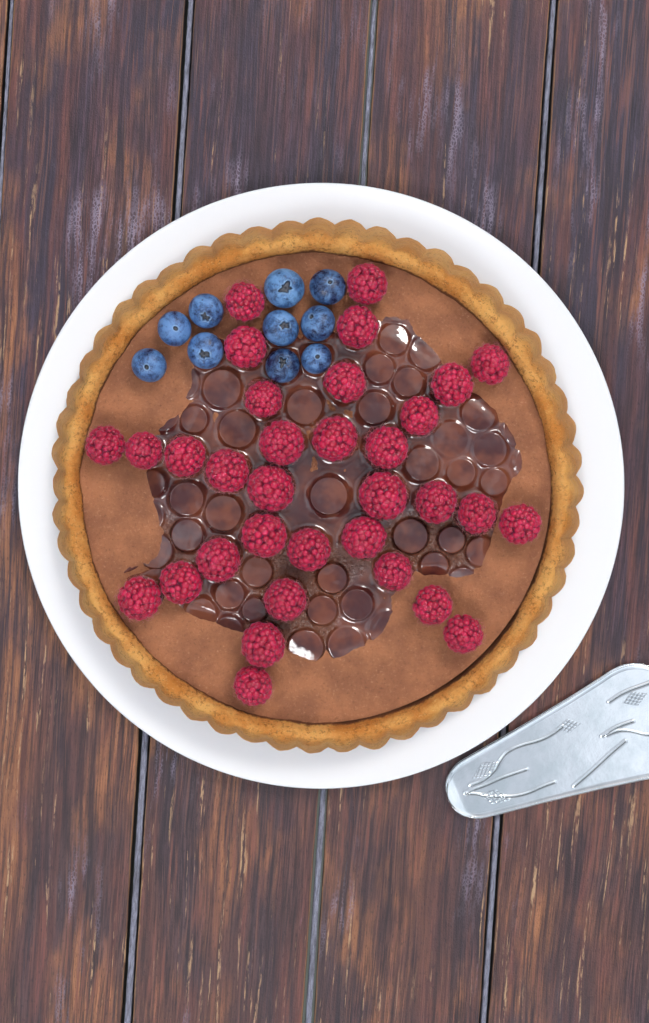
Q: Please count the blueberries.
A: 10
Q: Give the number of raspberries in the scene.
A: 33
